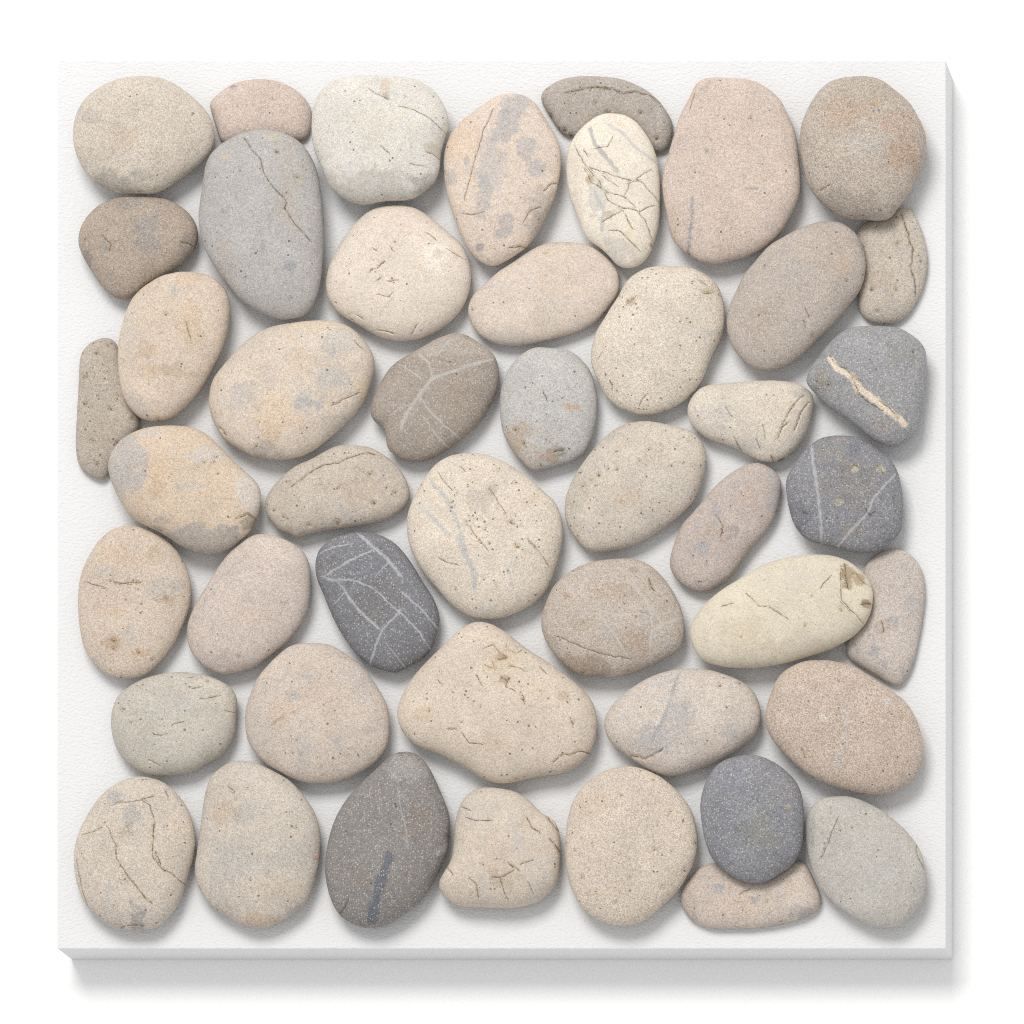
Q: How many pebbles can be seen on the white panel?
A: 47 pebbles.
